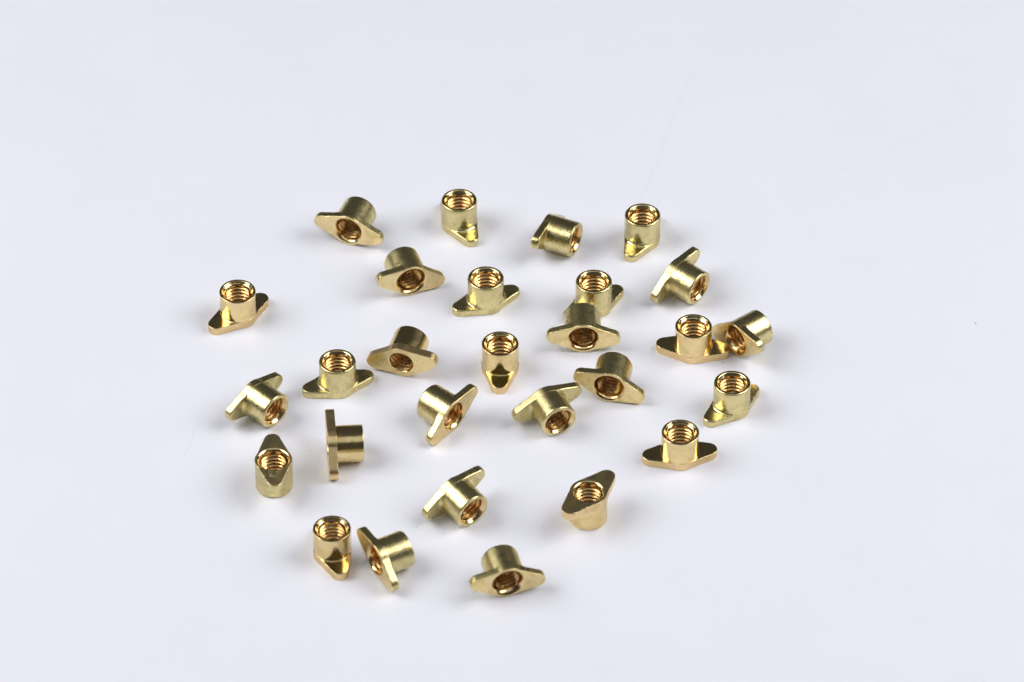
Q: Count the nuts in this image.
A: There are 28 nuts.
